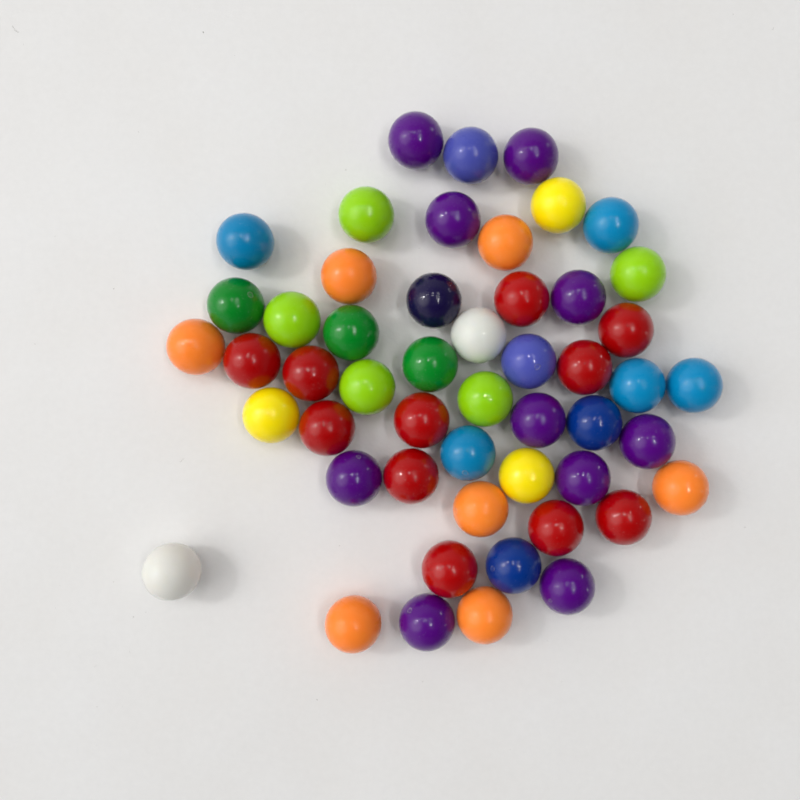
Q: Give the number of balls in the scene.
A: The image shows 51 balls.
